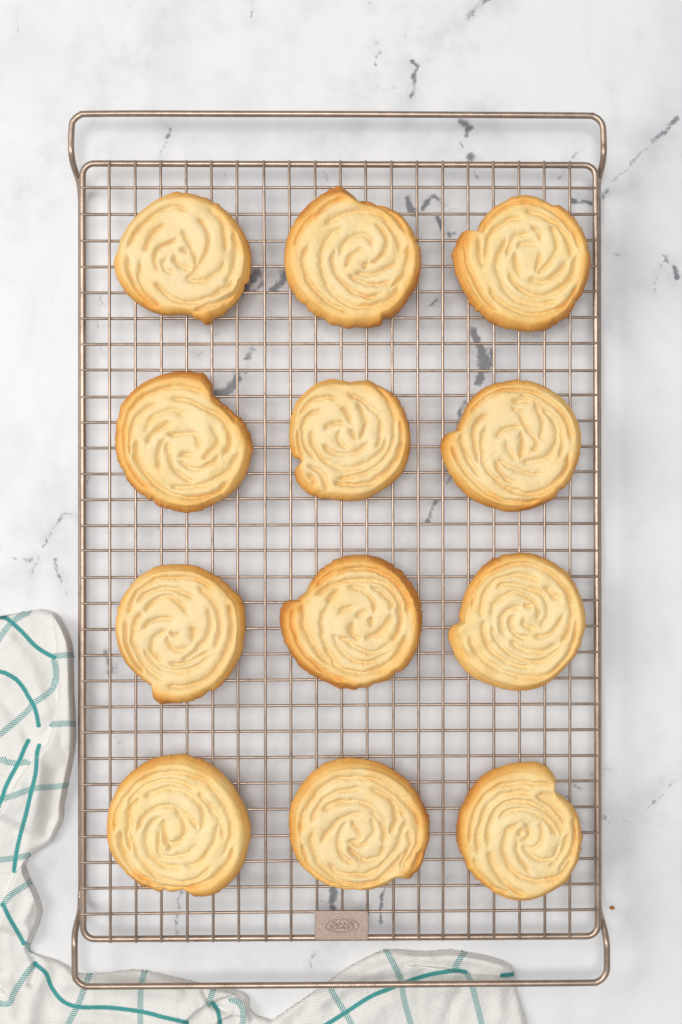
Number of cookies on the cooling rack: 12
